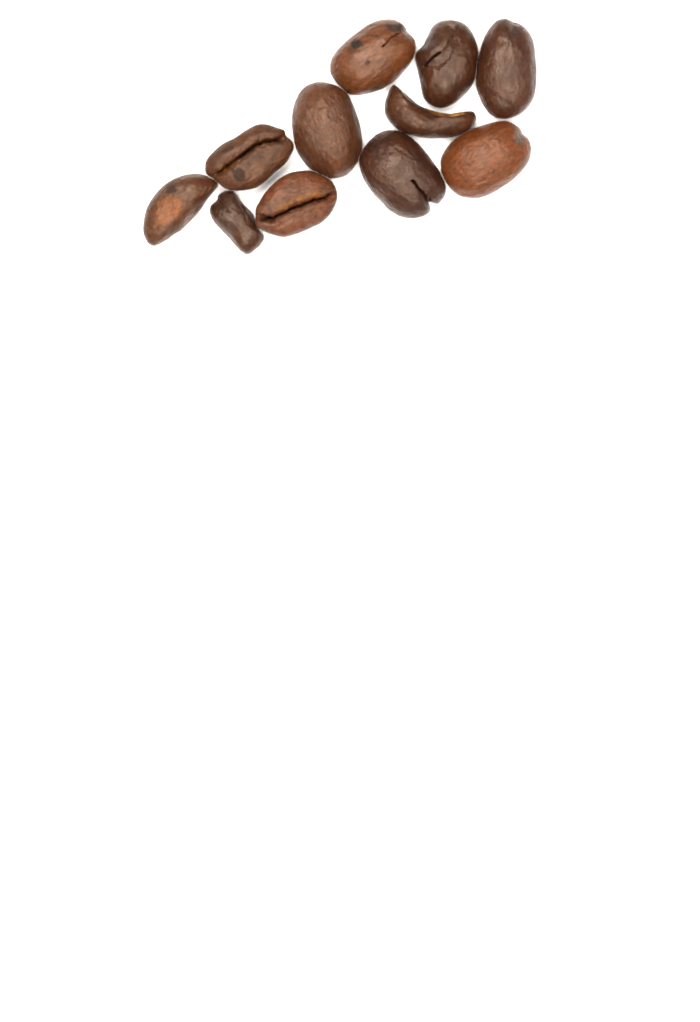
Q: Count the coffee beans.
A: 11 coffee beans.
